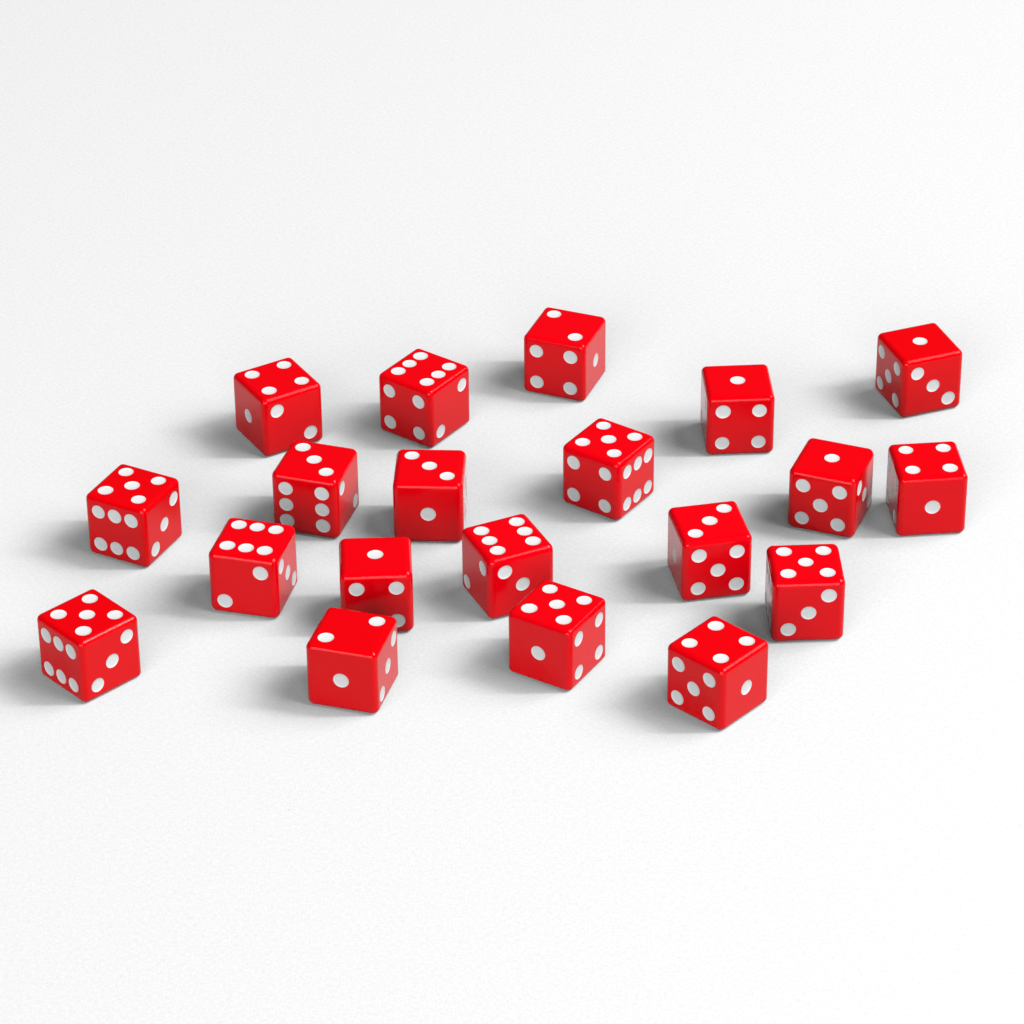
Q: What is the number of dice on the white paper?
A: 20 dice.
